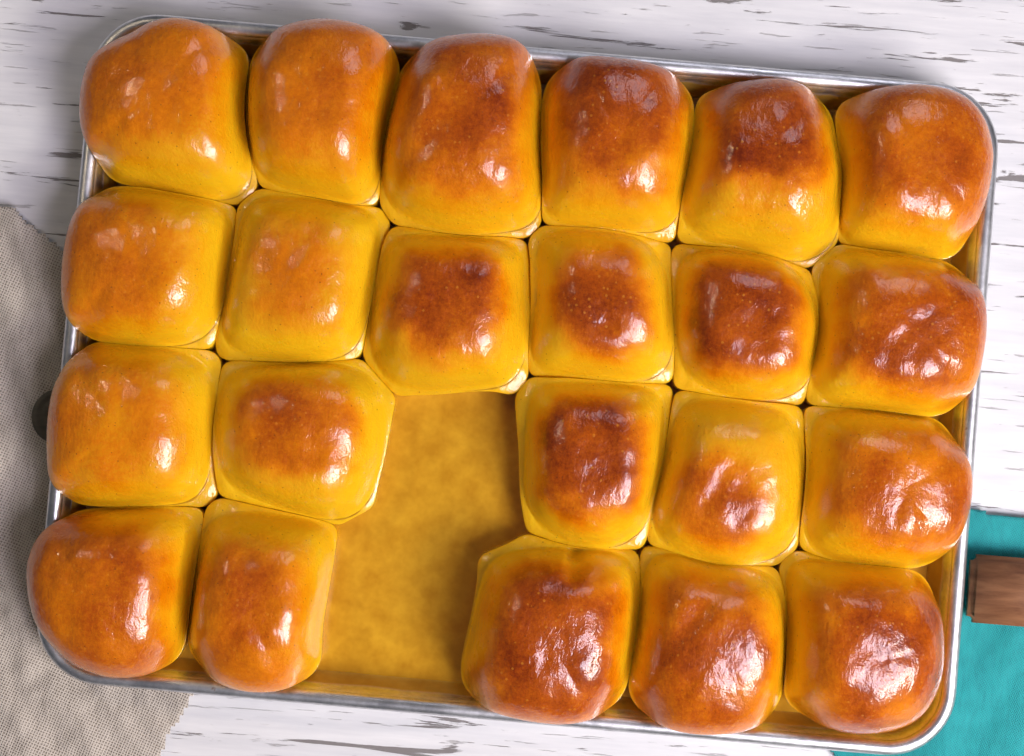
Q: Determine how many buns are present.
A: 22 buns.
